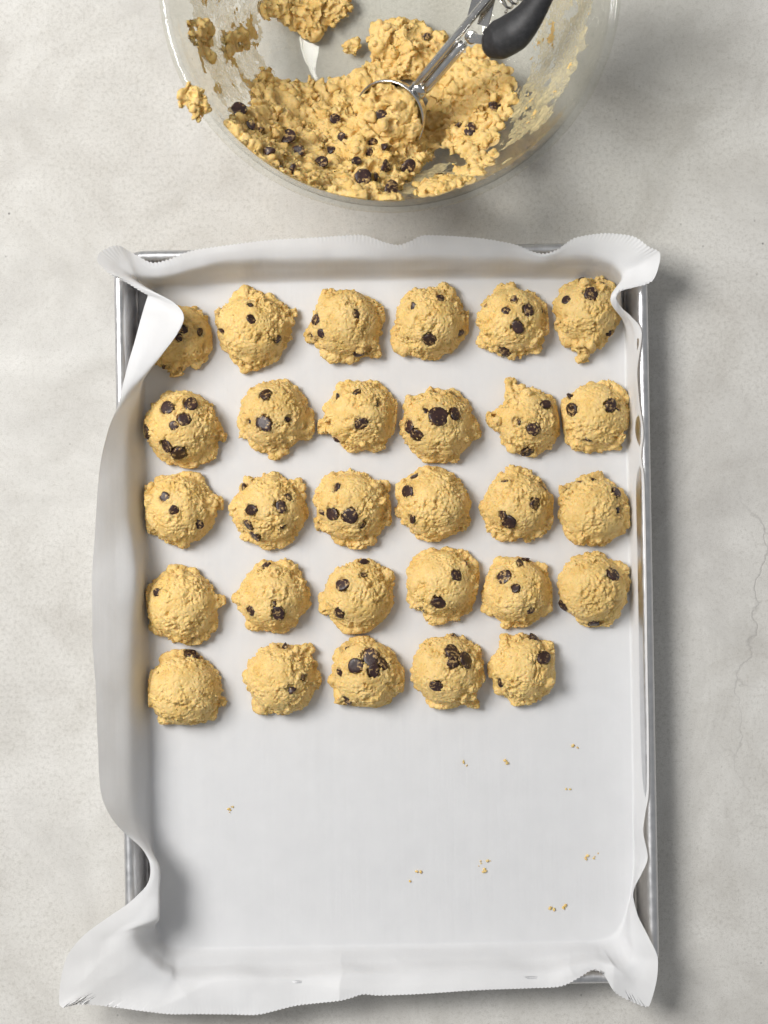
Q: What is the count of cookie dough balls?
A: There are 29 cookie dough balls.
